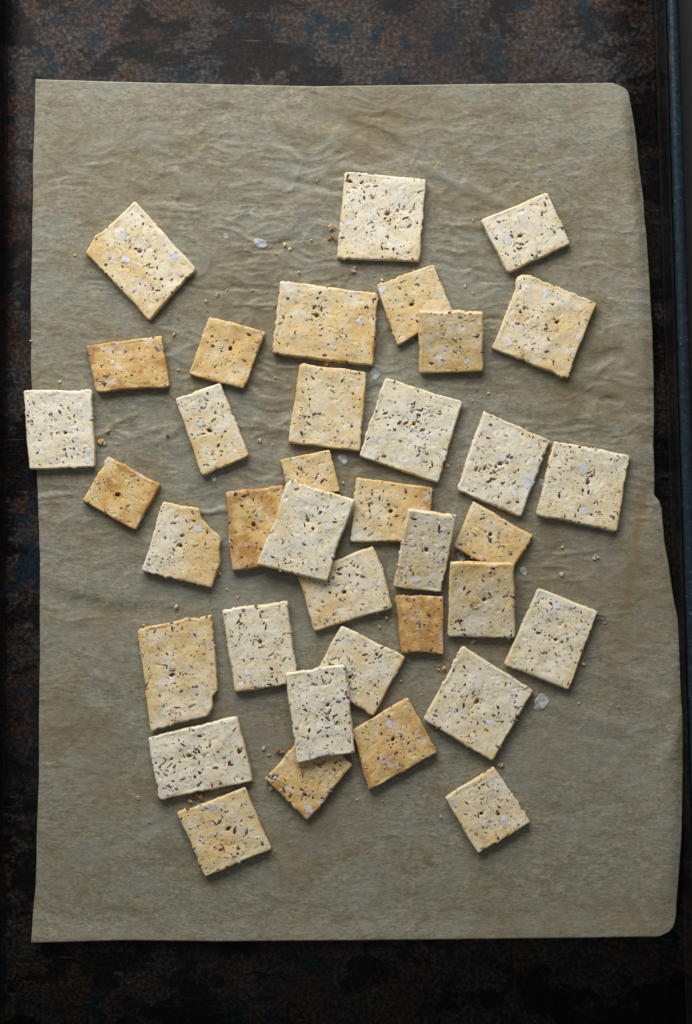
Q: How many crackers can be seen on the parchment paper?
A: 37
